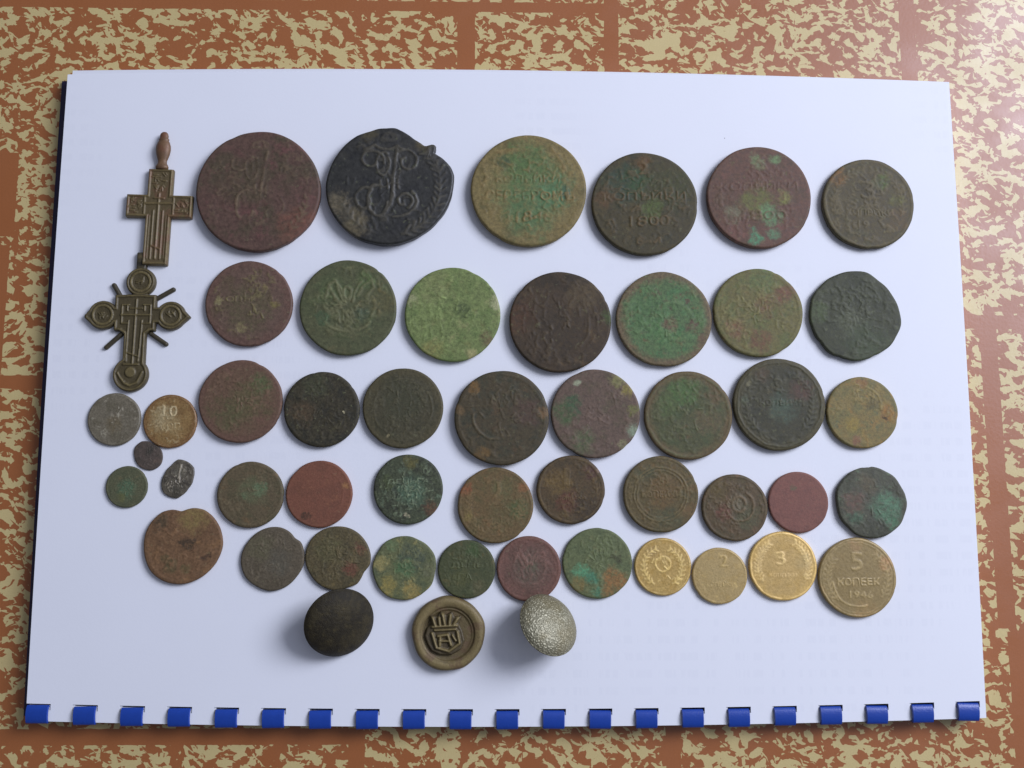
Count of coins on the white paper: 46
